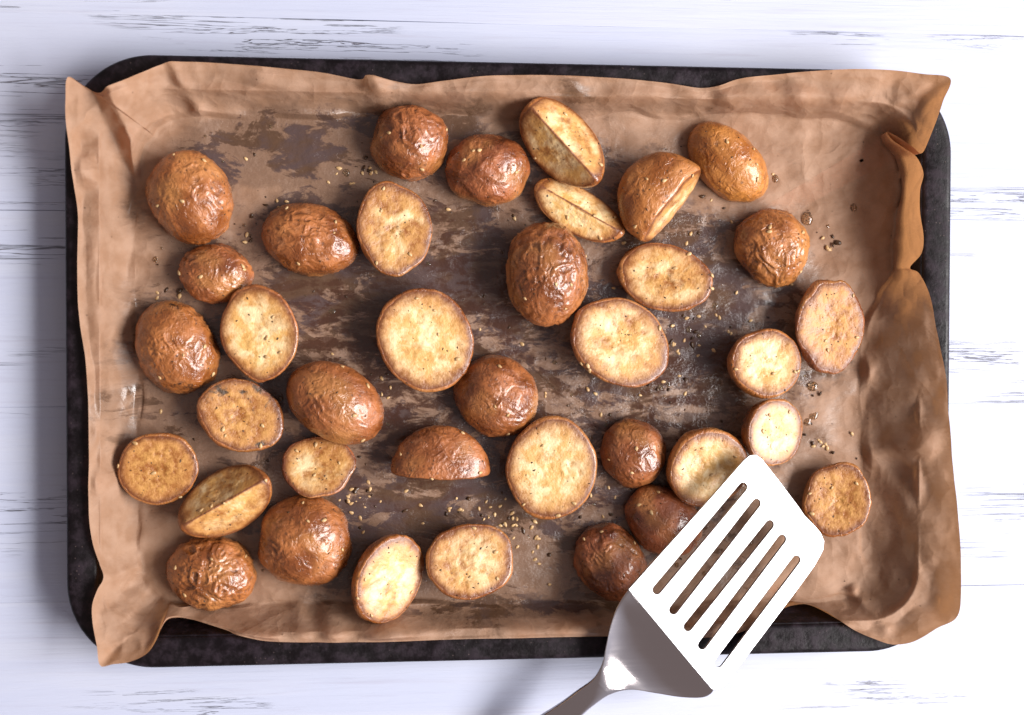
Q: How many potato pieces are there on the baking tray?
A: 37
